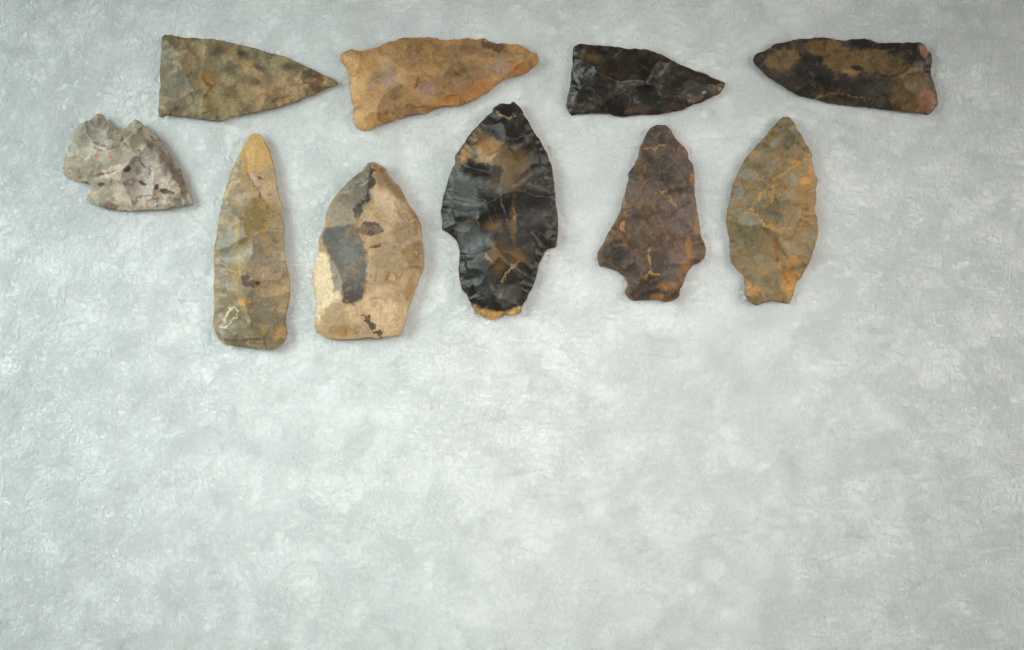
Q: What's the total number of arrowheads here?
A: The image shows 10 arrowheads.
